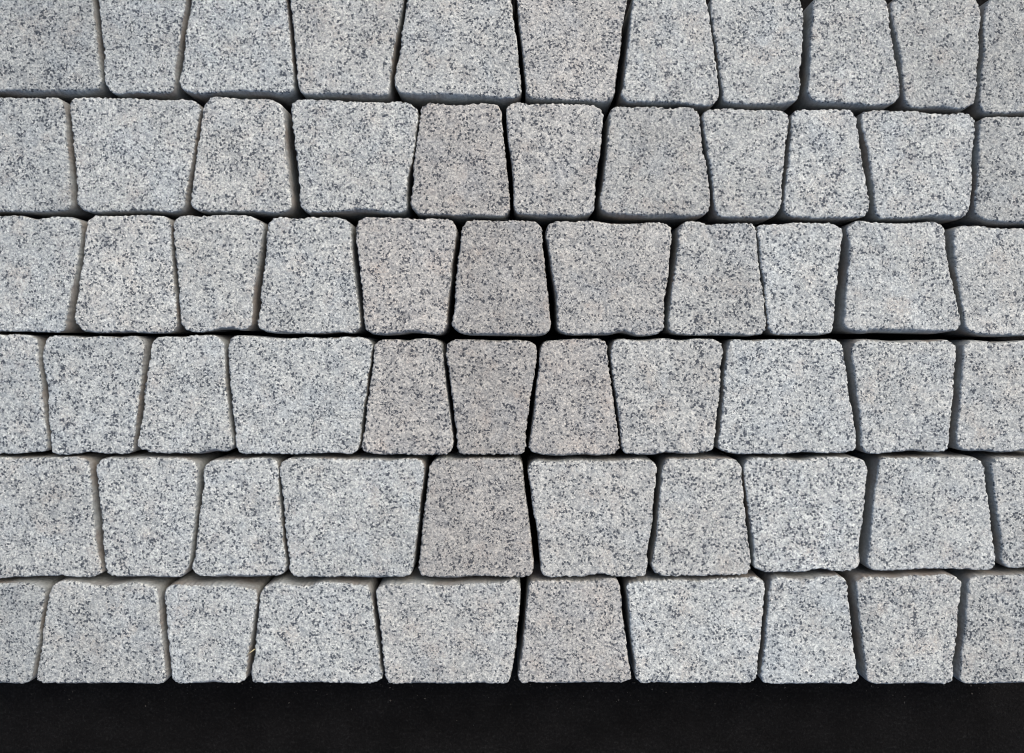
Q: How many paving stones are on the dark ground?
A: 64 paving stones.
